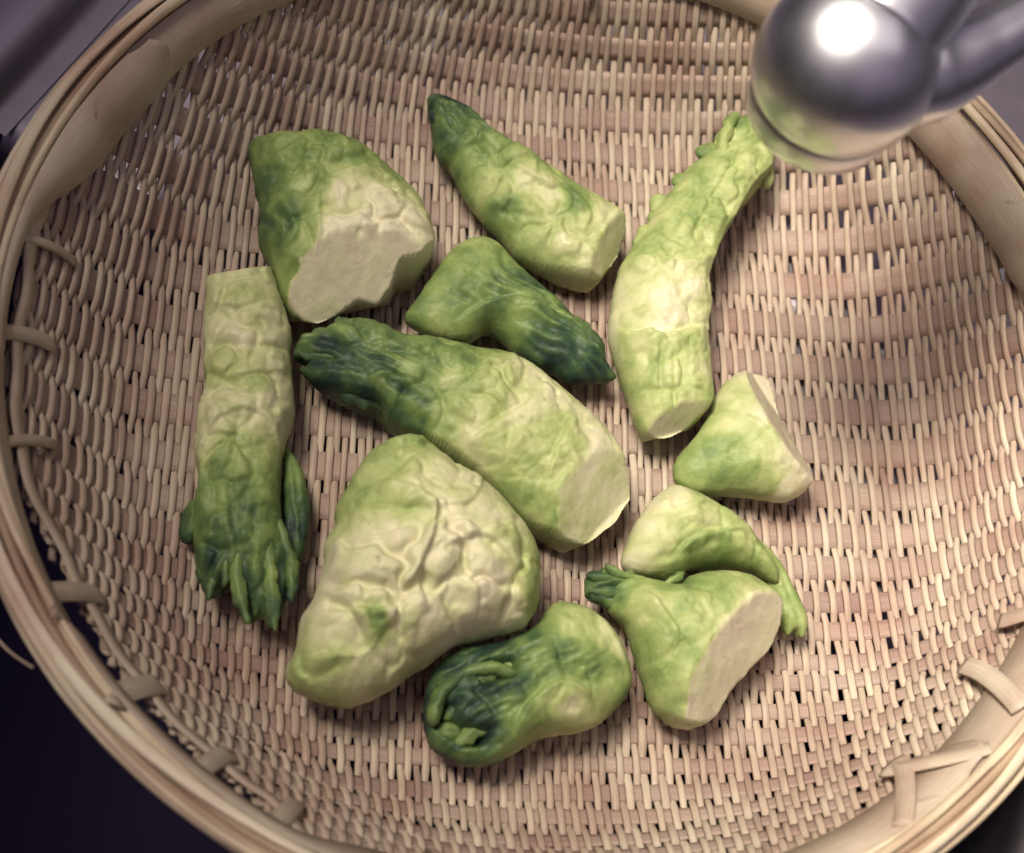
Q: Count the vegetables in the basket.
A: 11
